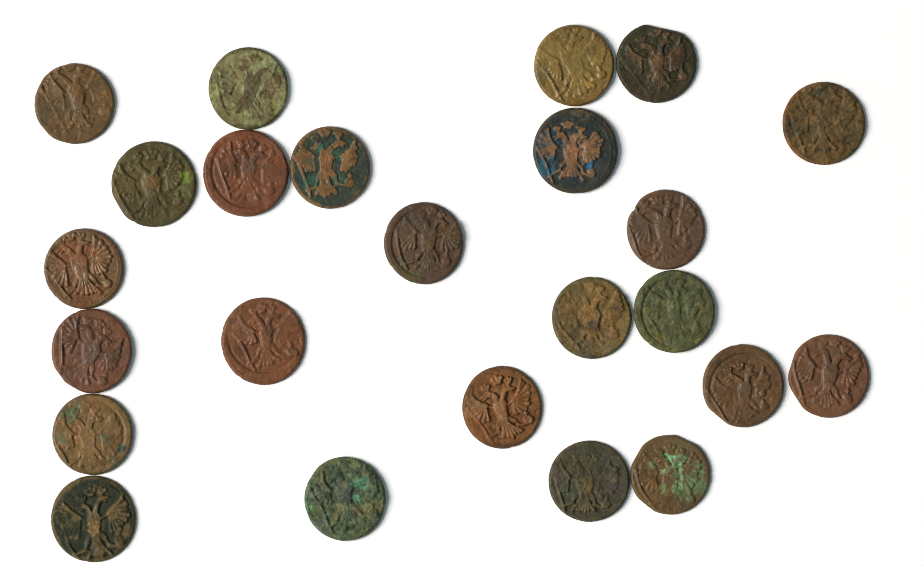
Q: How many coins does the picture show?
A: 24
